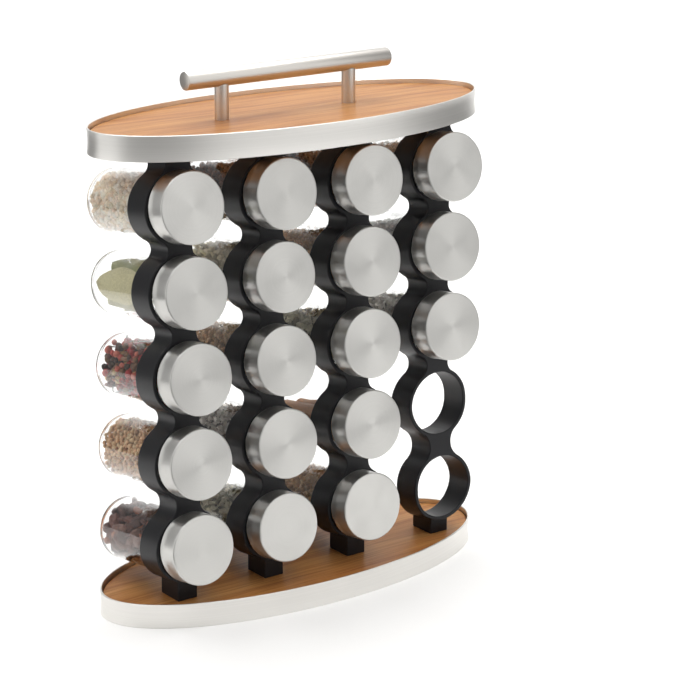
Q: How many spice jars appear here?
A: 18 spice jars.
